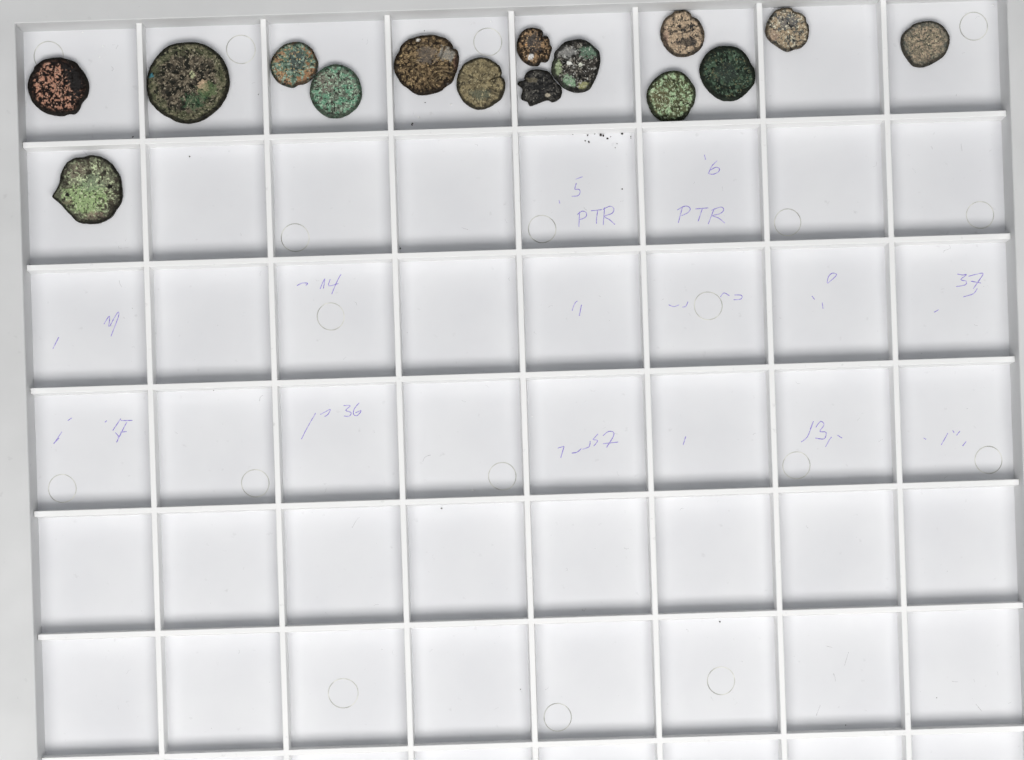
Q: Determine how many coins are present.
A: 15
